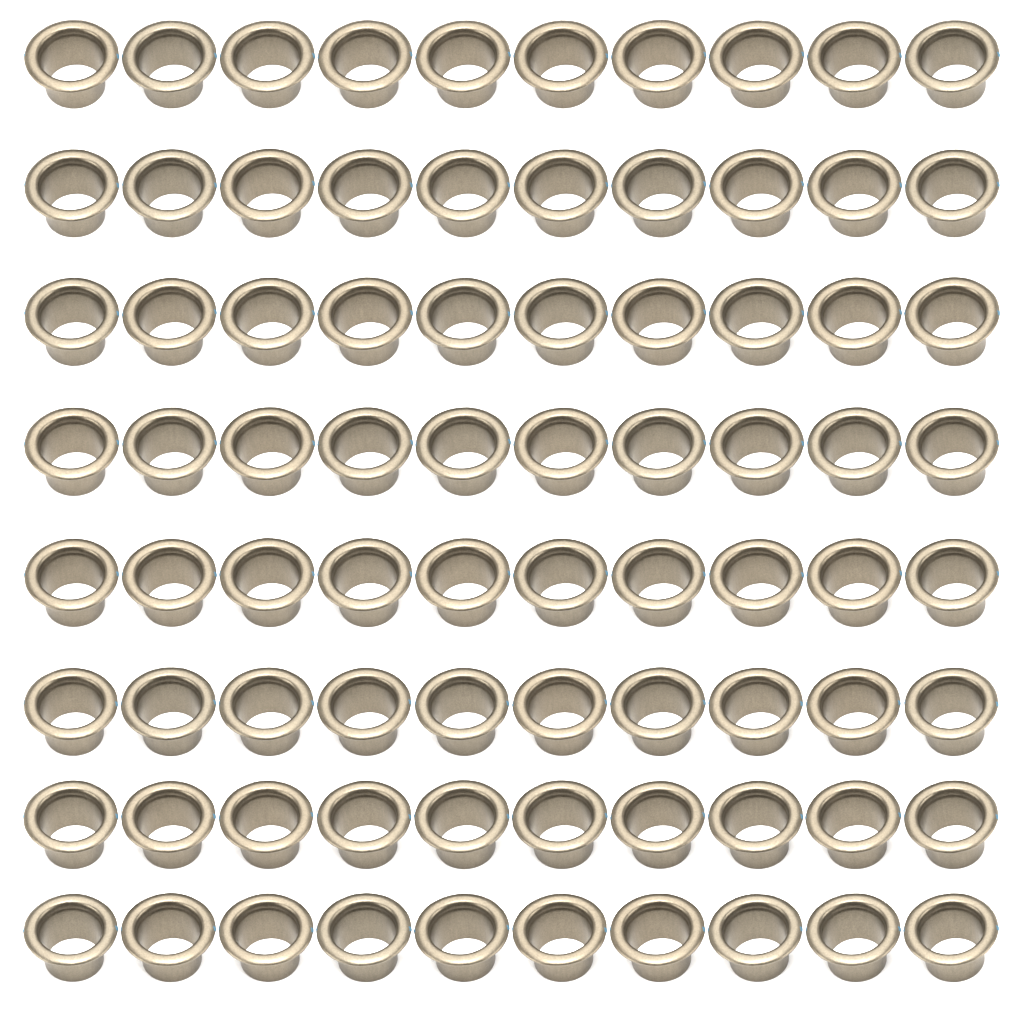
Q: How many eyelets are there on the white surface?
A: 80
